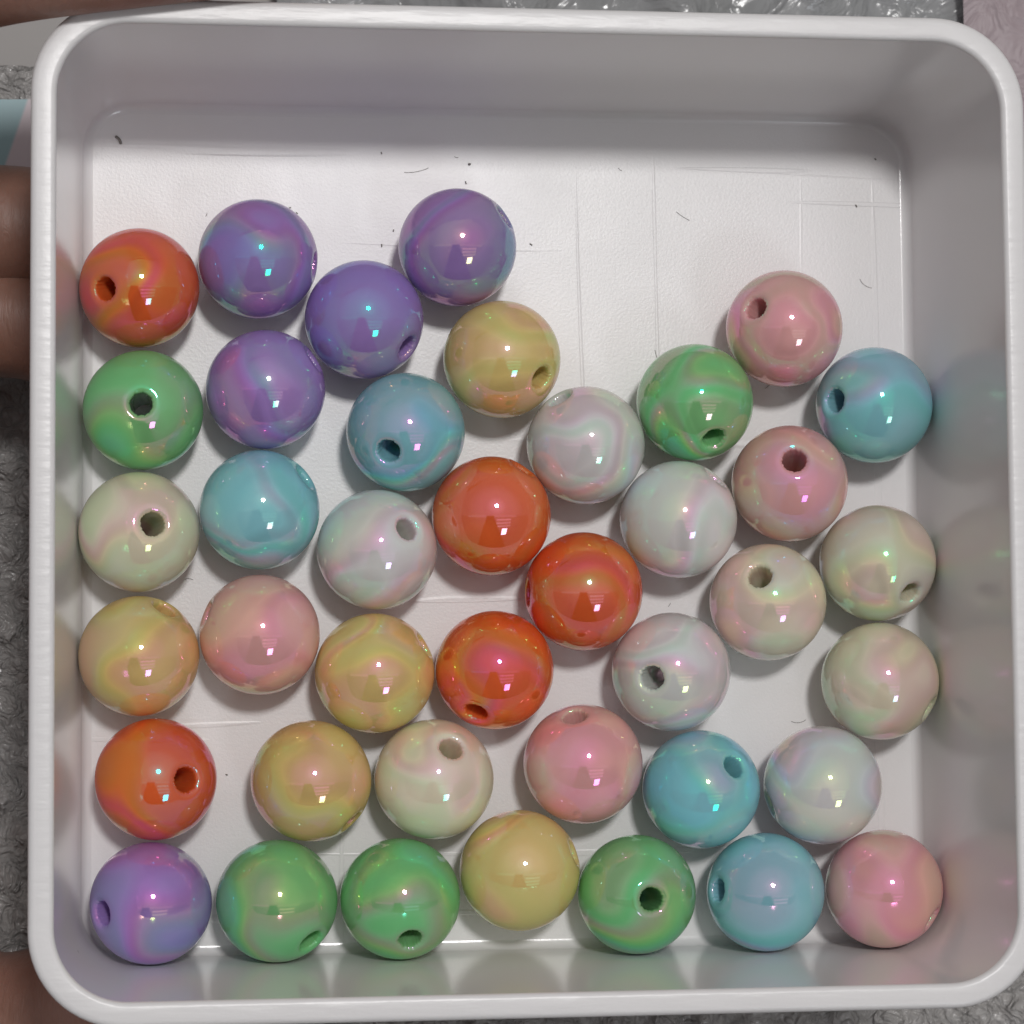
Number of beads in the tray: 40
